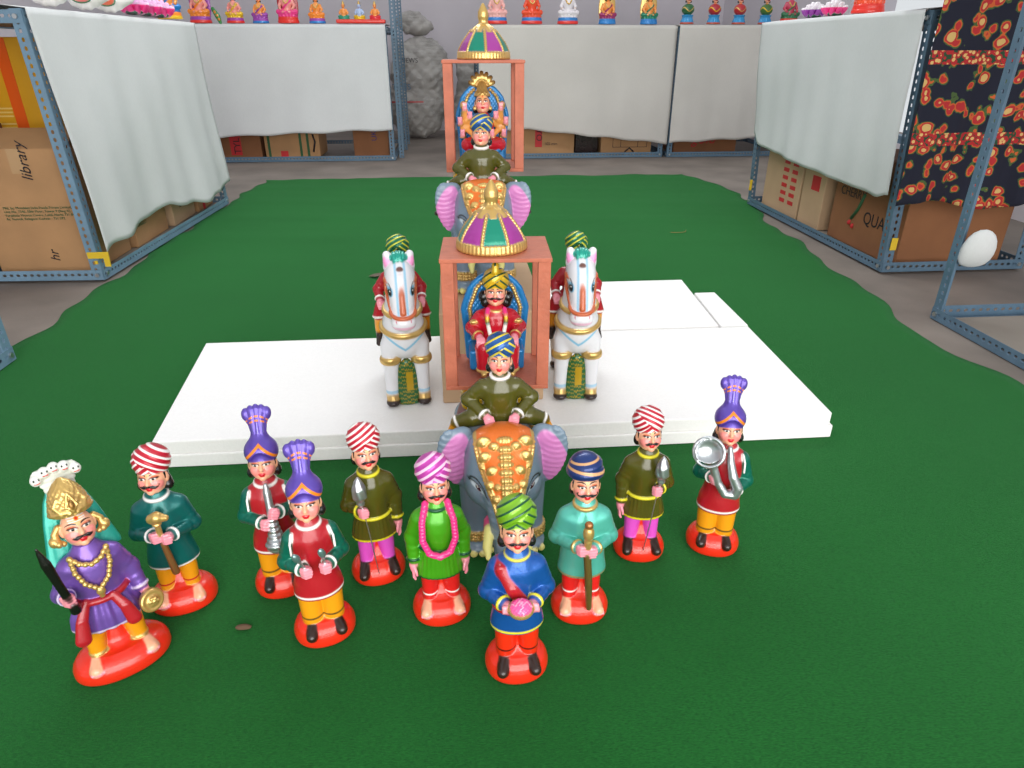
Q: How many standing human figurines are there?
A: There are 10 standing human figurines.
